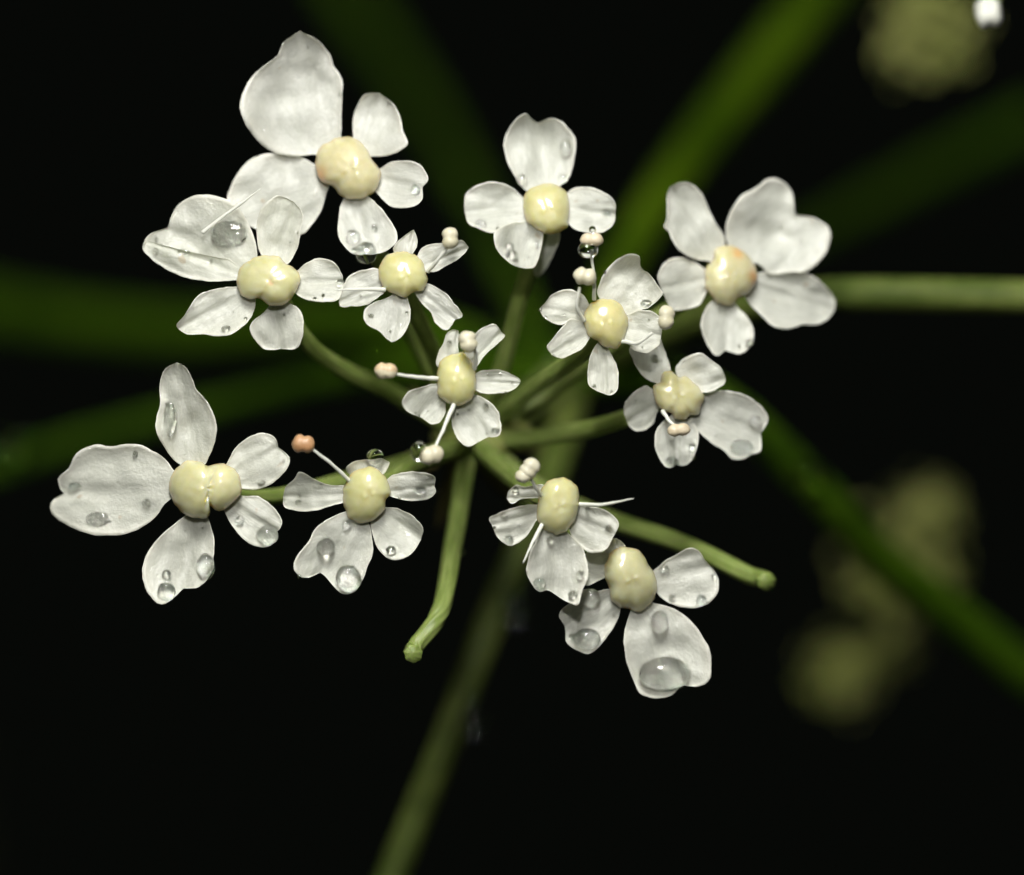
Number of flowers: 12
